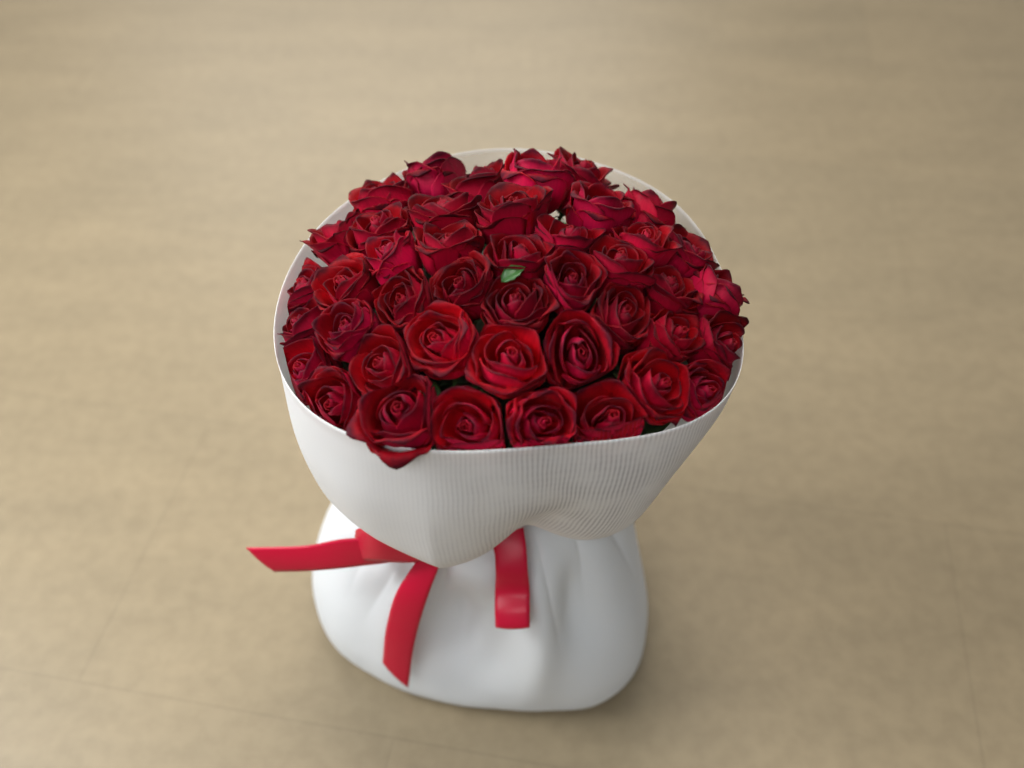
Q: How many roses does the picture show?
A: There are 43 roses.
